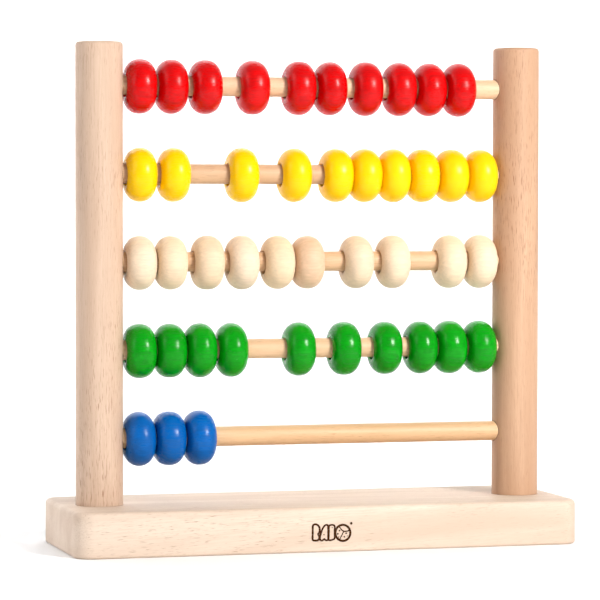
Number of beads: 43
